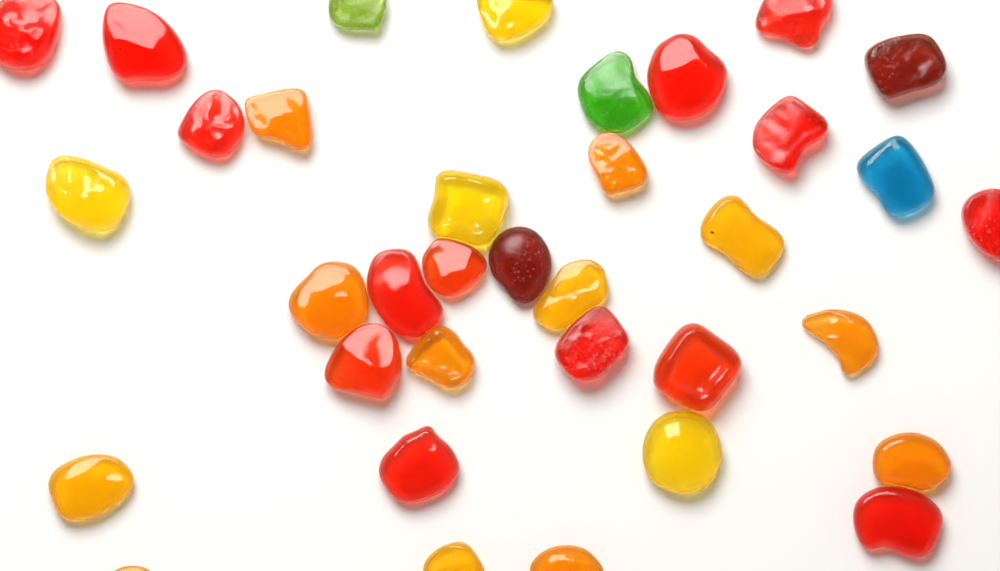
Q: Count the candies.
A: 35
